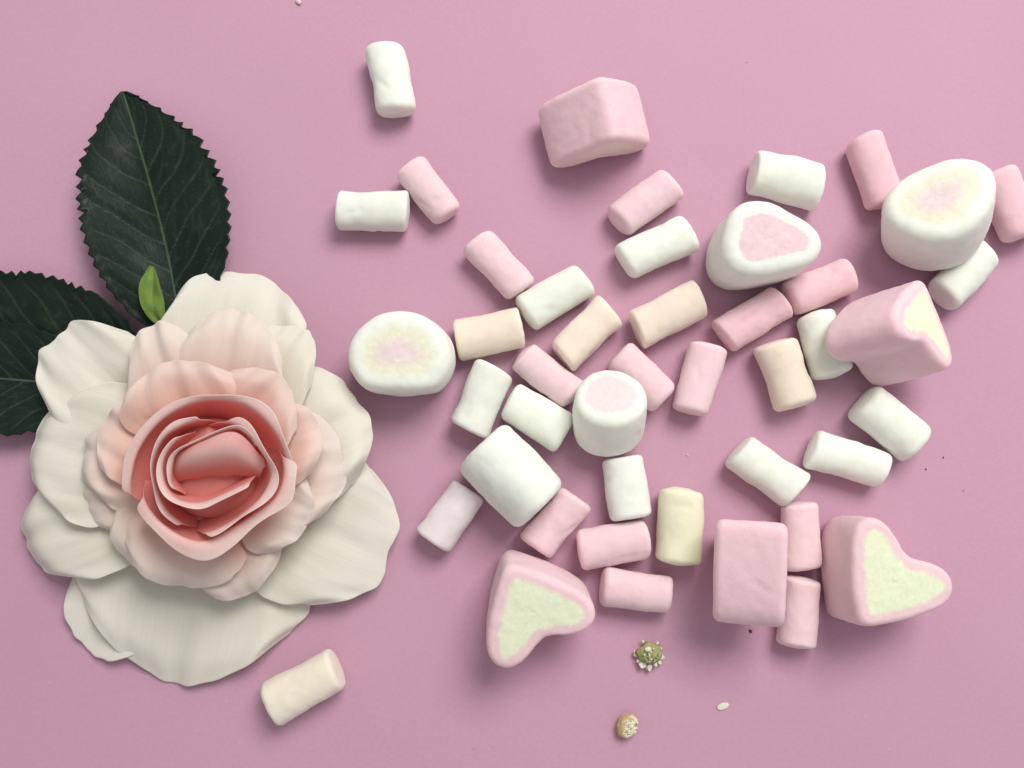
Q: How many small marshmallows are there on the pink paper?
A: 35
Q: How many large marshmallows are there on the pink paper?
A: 10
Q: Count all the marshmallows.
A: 45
